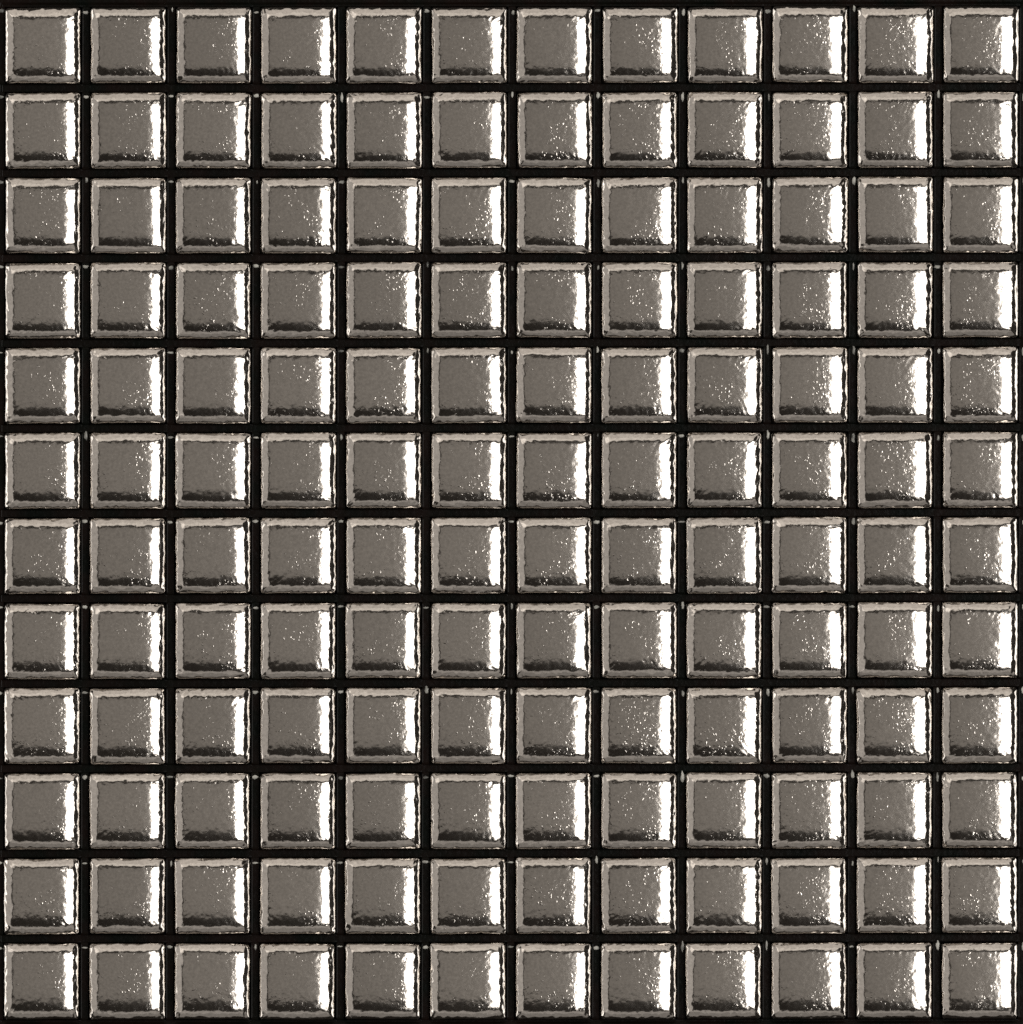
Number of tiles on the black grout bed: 144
